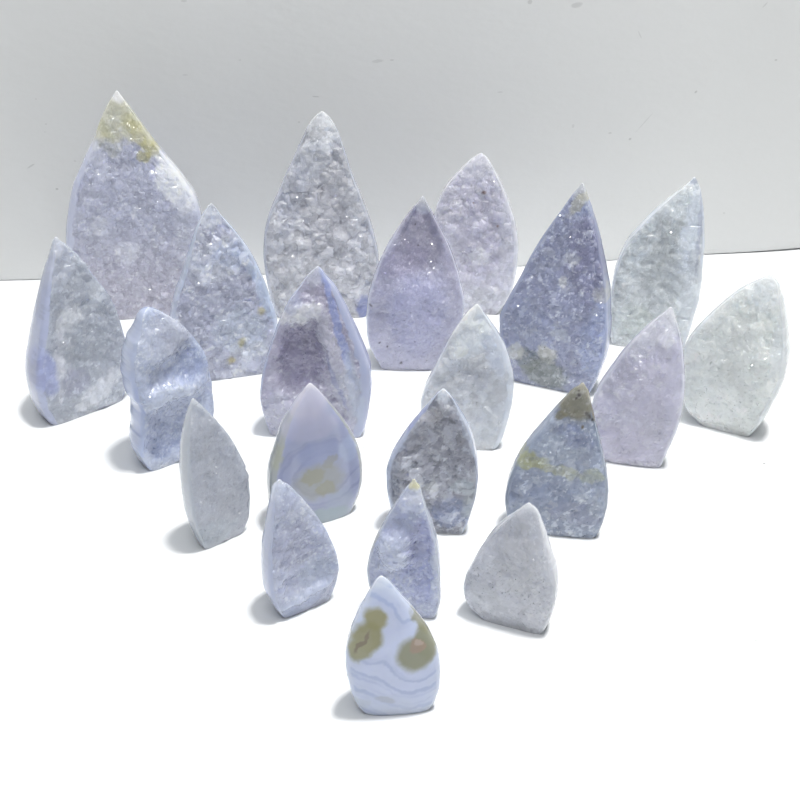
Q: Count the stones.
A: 21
